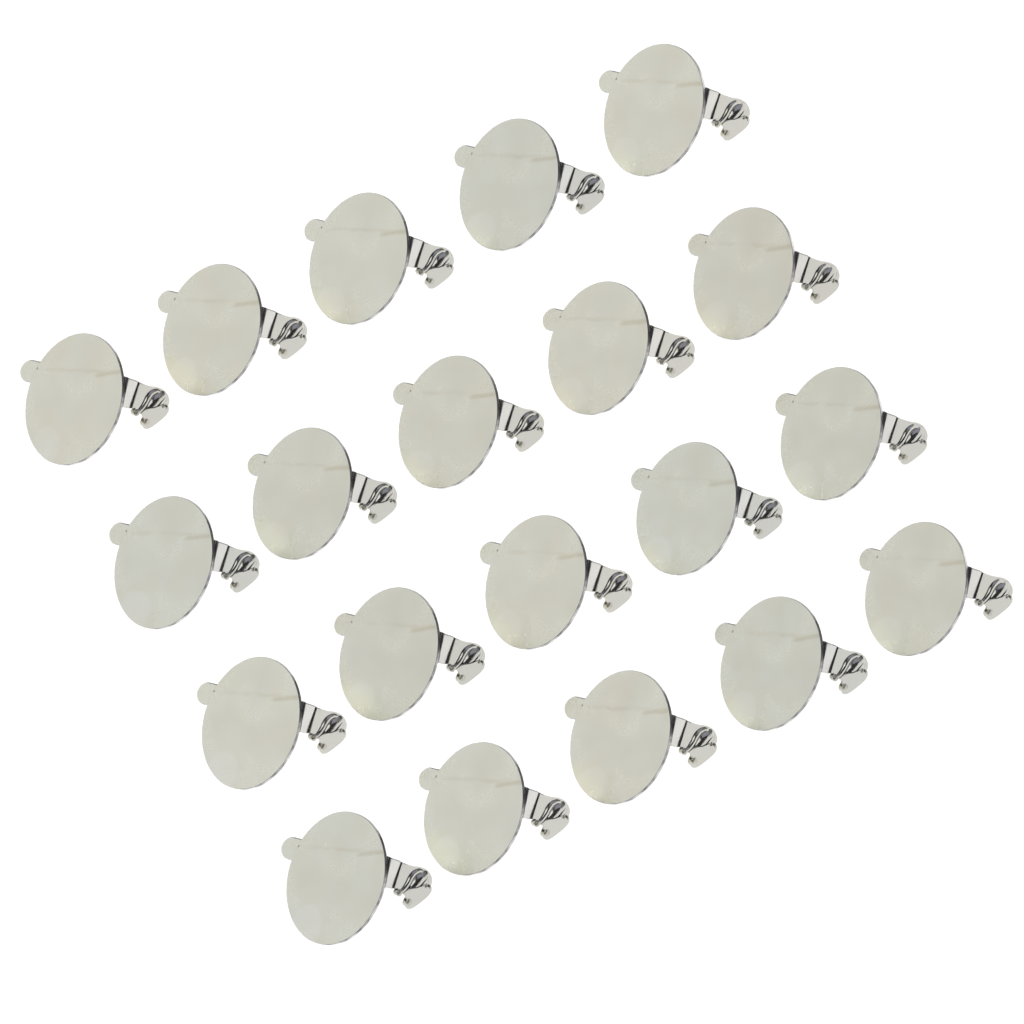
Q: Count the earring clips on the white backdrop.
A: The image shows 20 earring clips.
